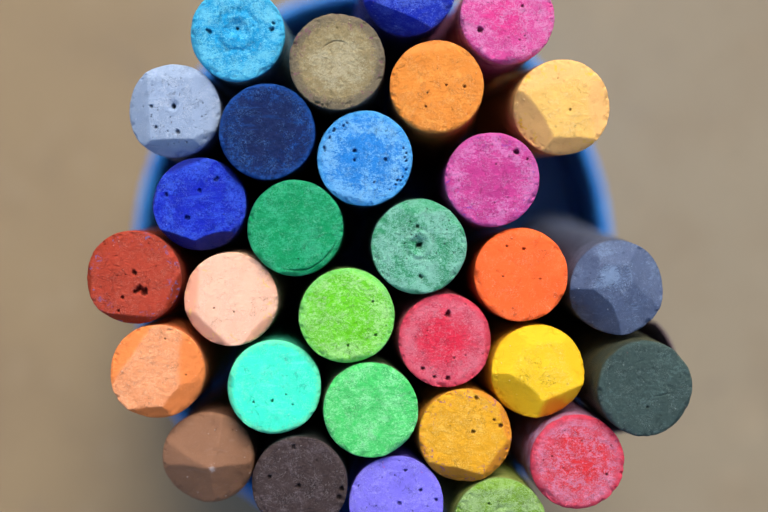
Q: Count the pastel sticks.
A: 30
